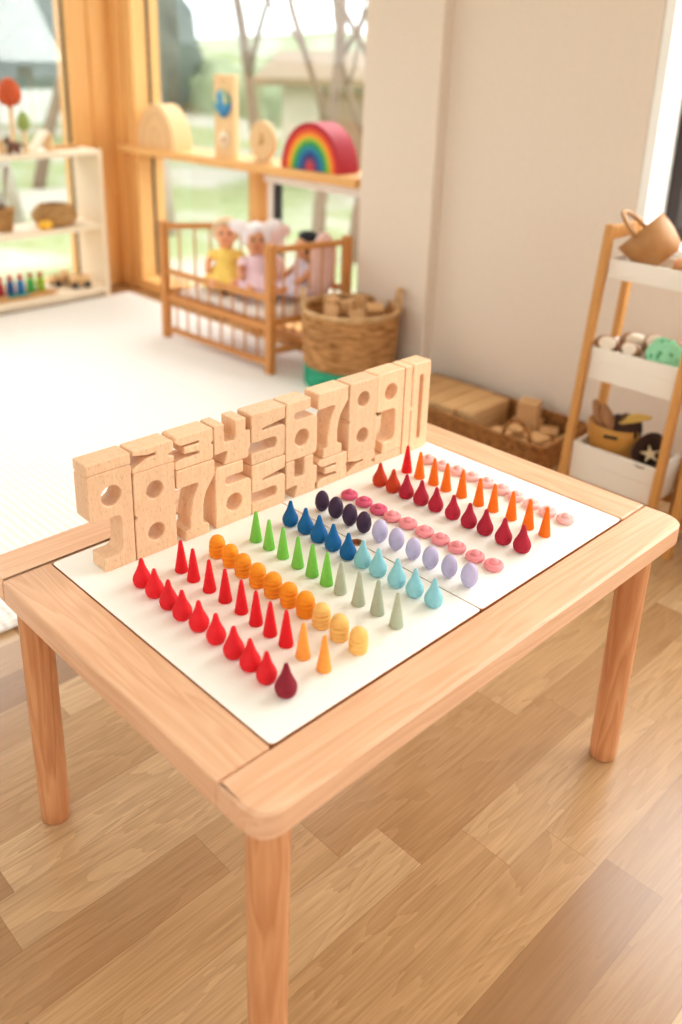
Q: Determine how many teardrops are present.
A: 30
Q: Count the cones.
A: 30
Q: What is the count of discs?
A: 20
